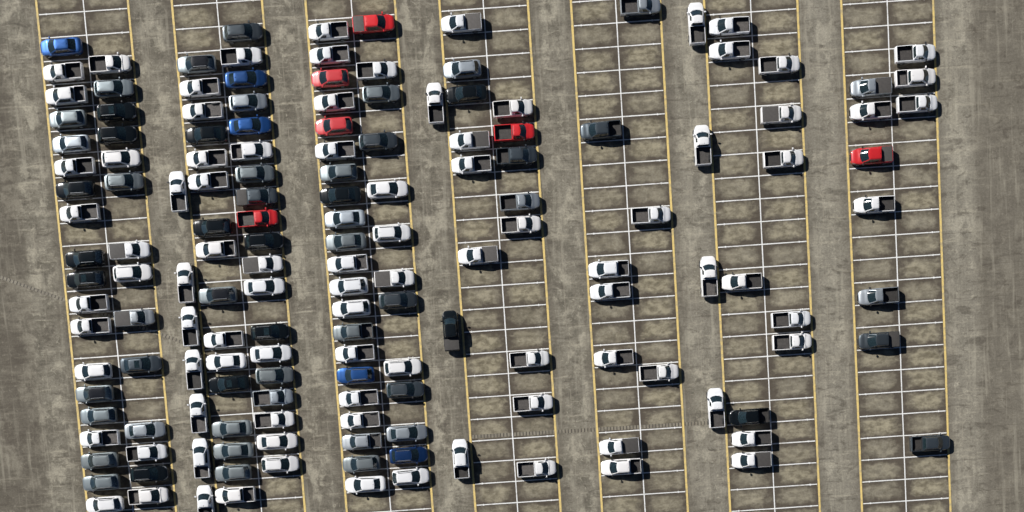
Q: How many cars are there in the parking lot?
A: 65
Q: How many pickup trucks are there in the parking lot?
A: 95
